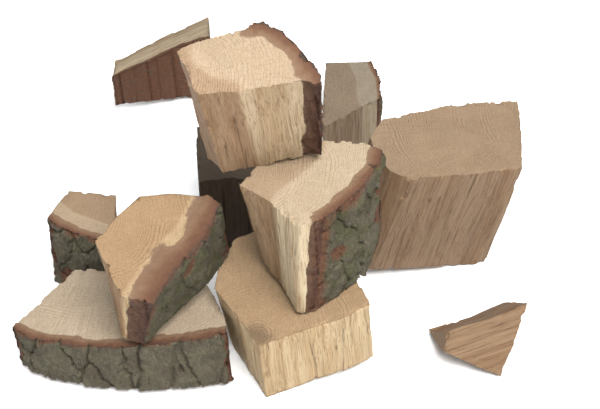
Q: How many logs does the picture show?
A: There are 11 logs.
